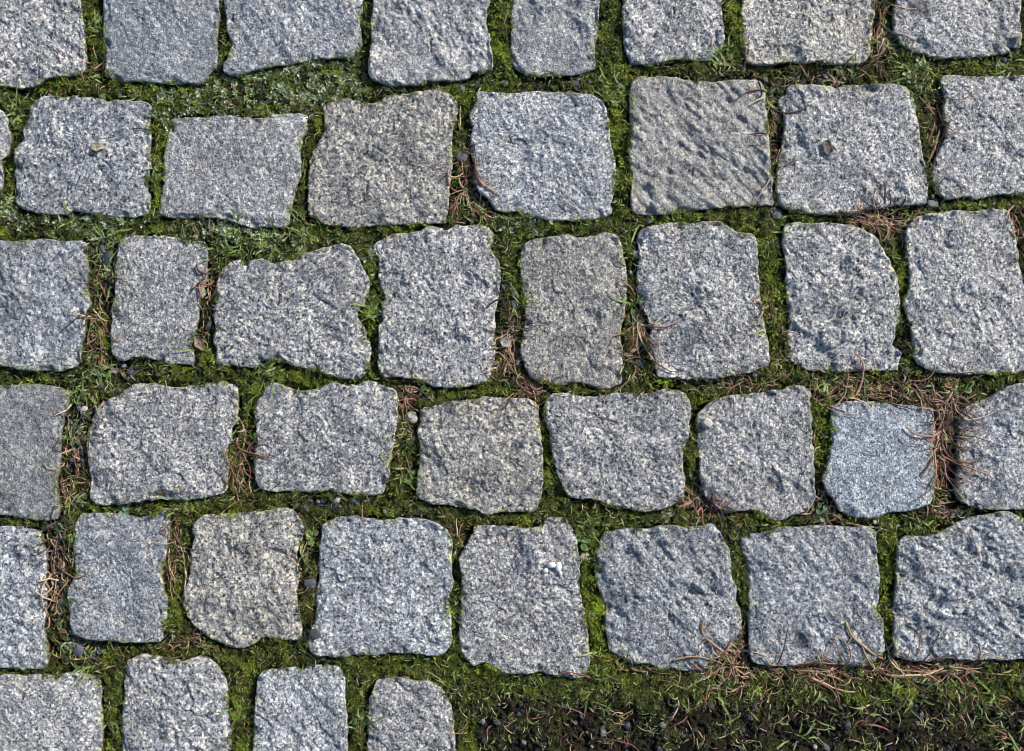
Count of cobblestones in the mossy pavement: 44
